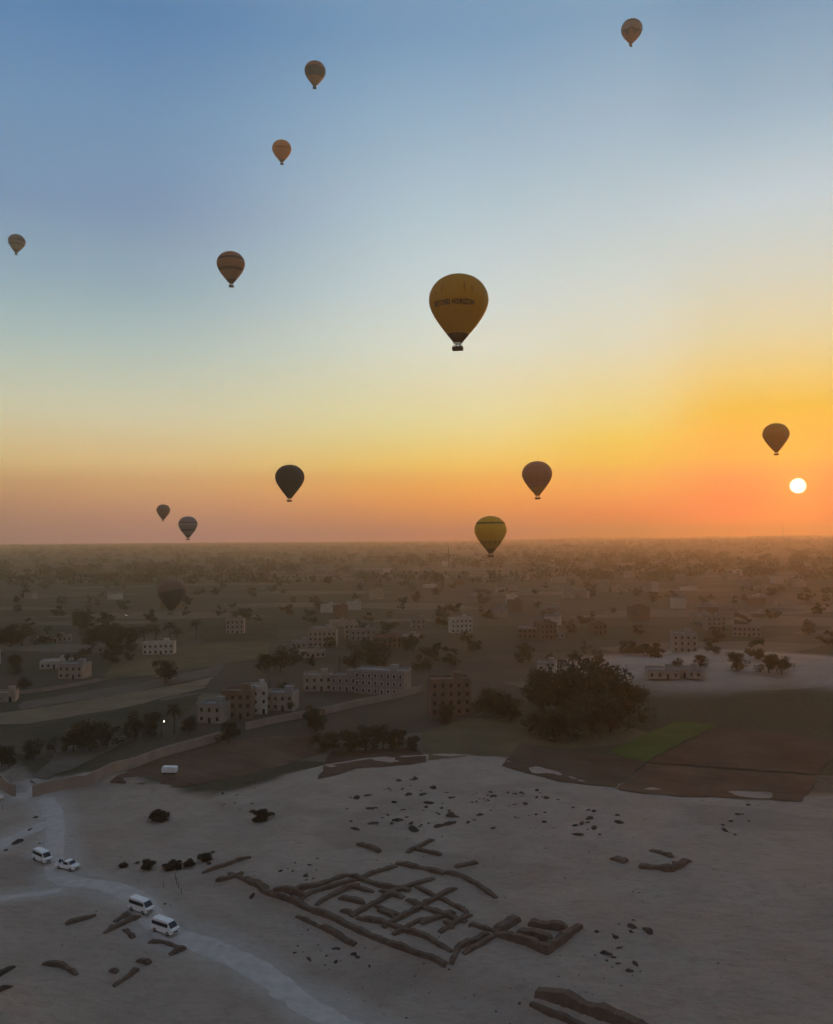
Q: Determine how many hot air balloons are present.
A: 13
